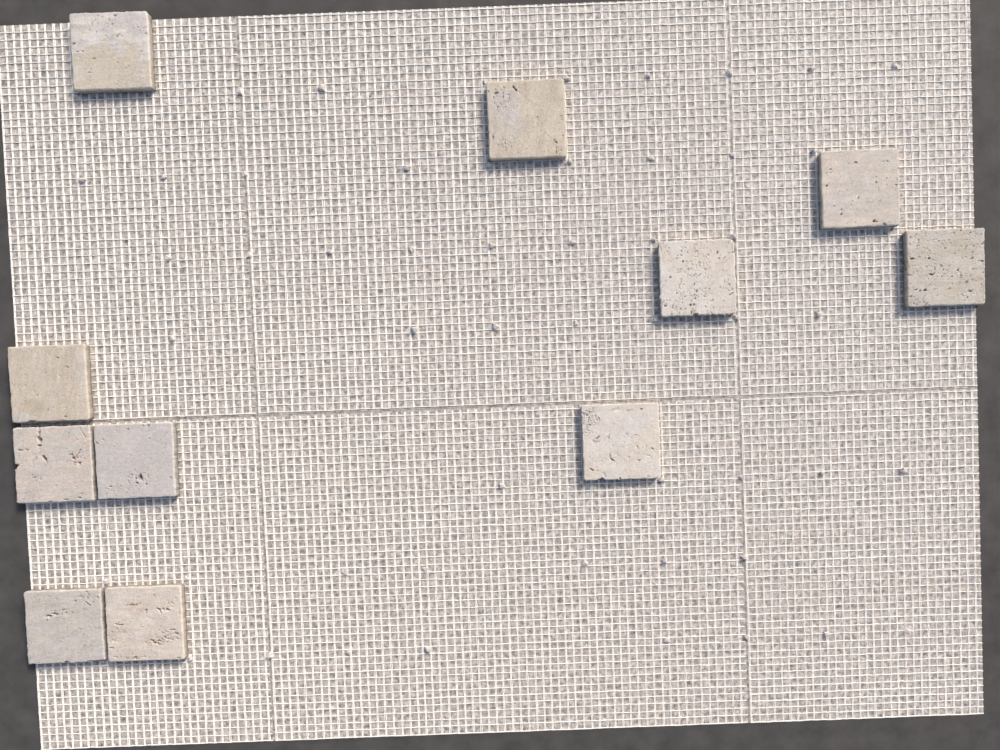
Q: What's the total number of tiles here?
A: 11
